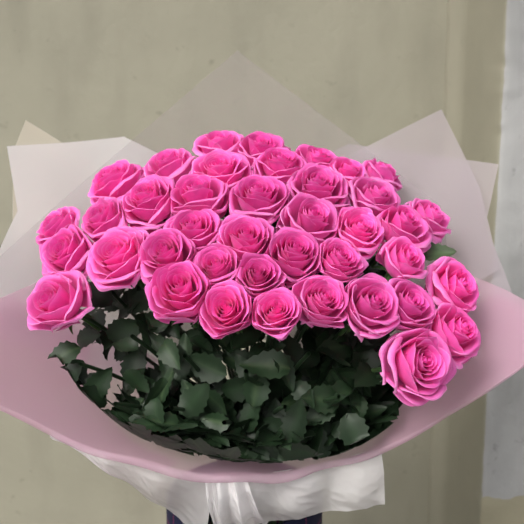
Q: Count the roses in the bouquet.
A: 40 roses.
